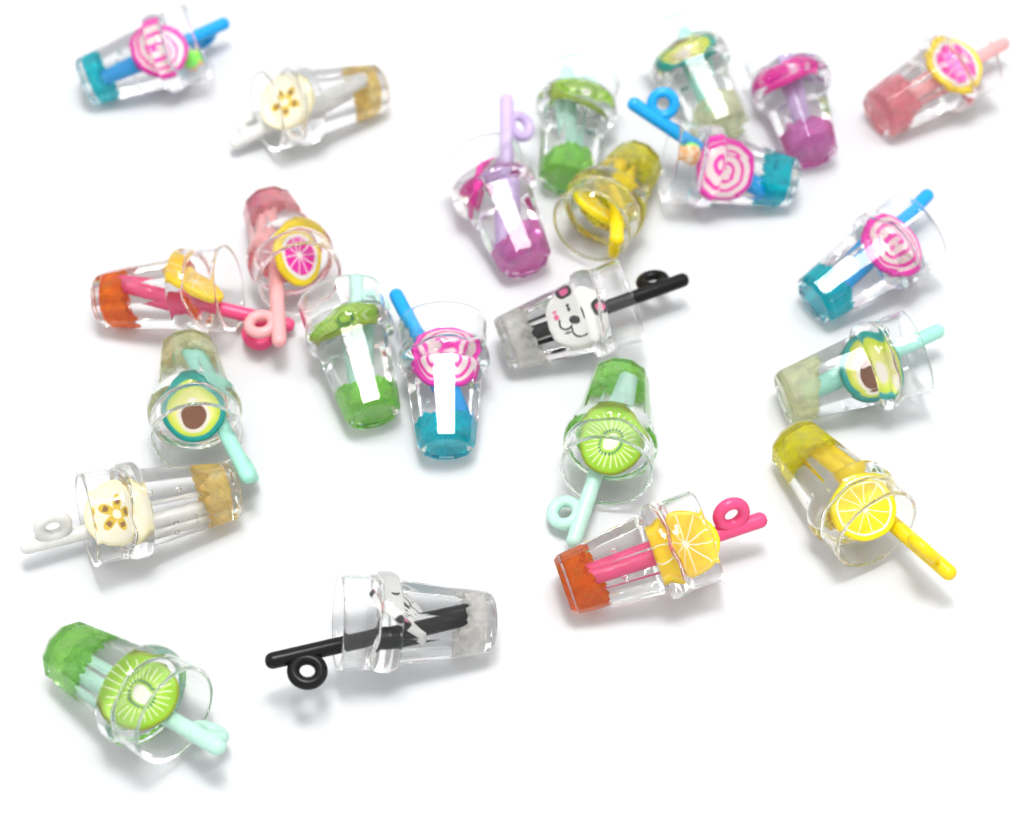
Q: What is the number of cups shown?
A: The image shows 23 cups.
